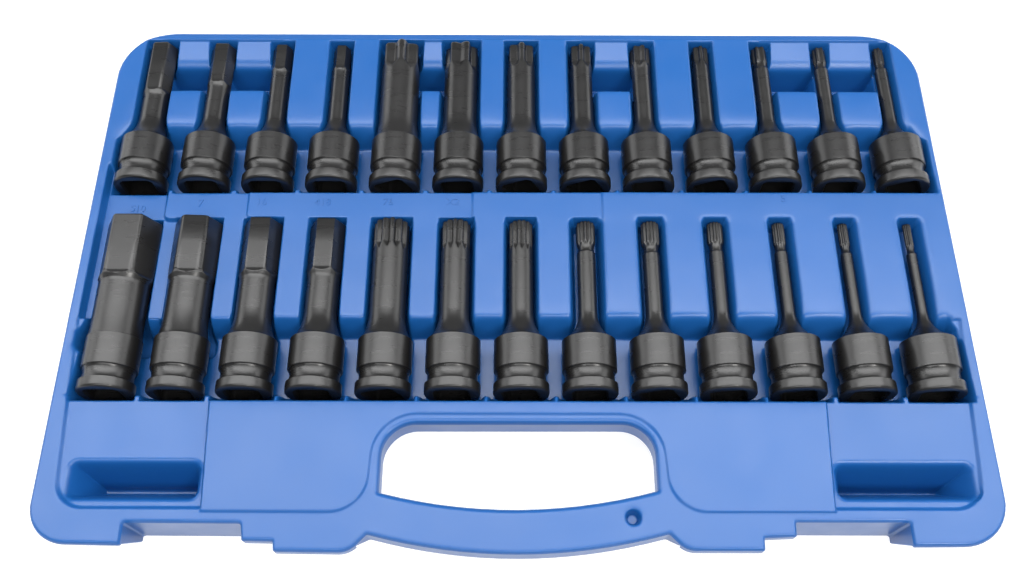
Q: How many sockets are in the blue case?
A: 26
